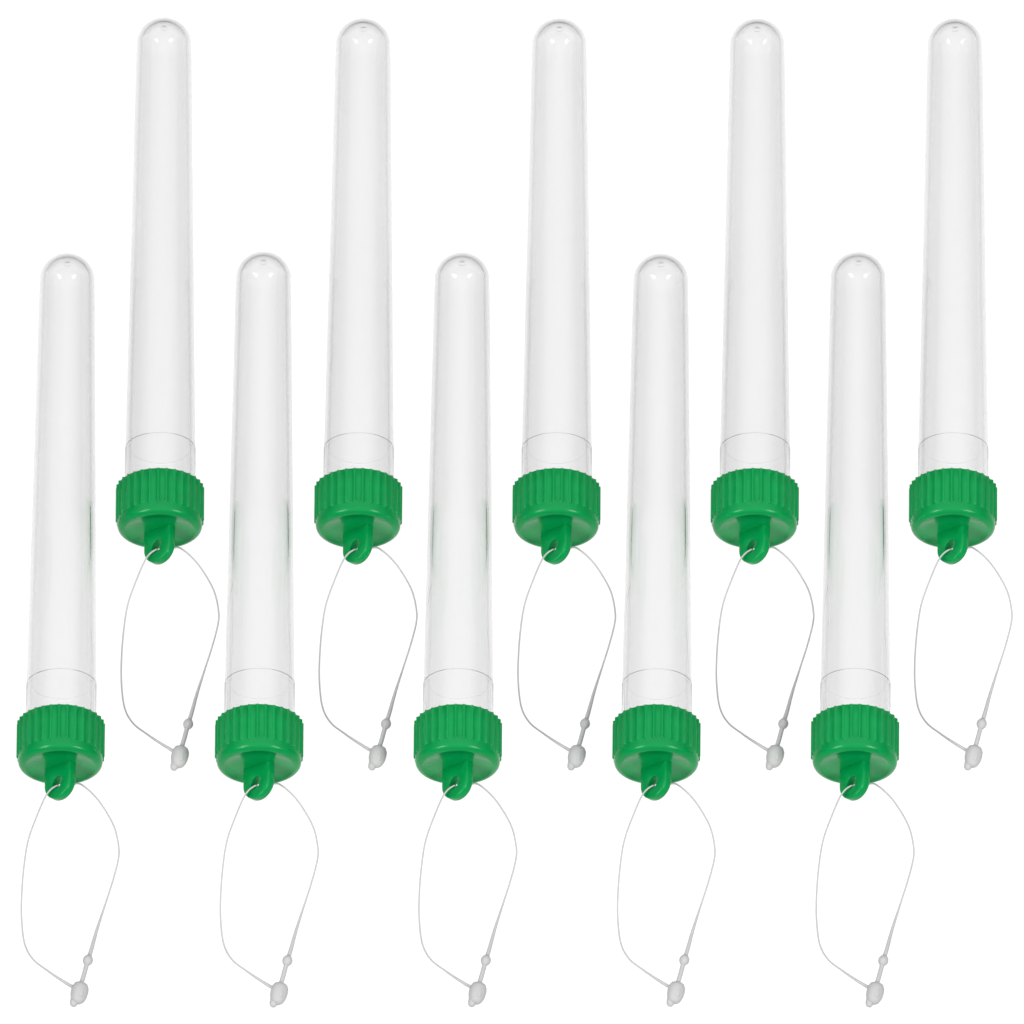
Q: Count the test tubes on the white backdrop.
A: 10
